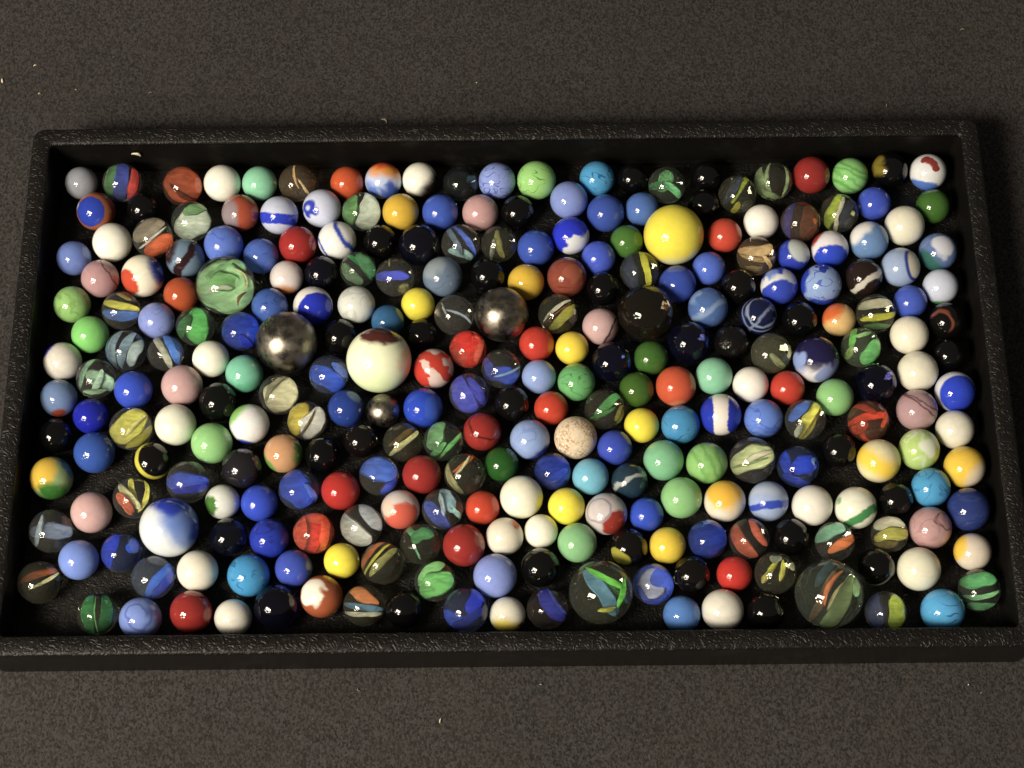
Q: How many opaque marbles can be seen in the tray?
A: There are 198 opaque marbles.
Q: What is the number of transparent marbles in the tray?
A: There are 80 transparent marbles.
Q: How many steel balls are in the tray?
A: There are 3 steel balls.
